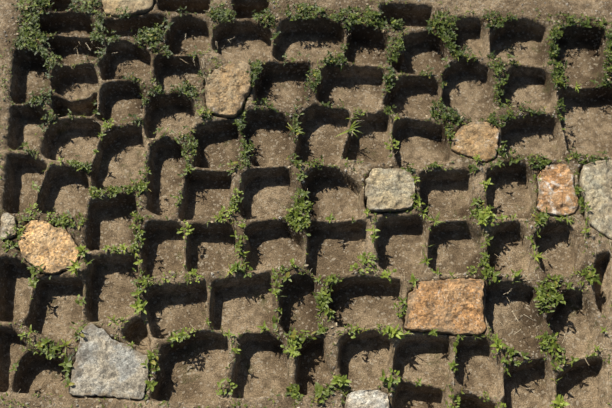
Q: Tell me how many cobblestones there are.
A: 11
